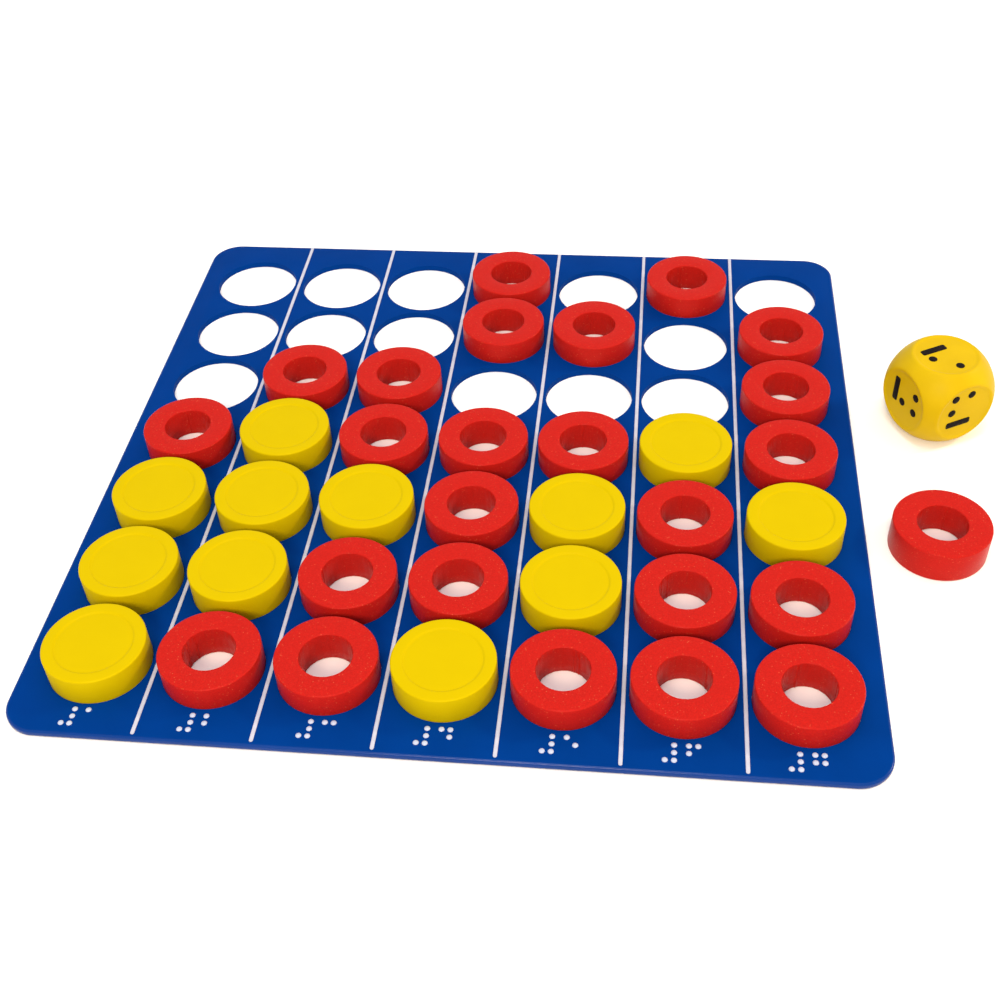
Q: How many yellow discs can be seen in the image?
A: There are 12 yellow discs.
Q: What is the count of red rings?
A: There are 25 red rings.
